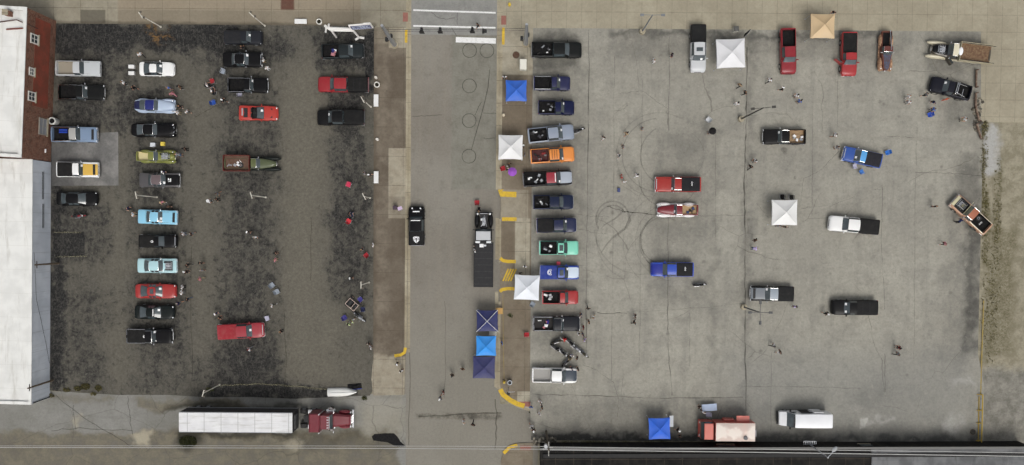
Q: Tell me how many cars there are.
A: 11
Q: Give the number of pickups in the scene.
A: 43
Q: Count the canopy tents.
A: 10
